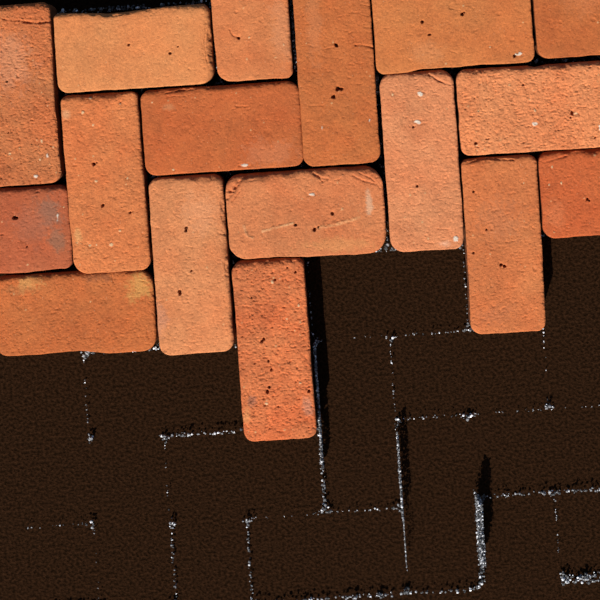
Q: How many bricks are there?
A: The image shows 17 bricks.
